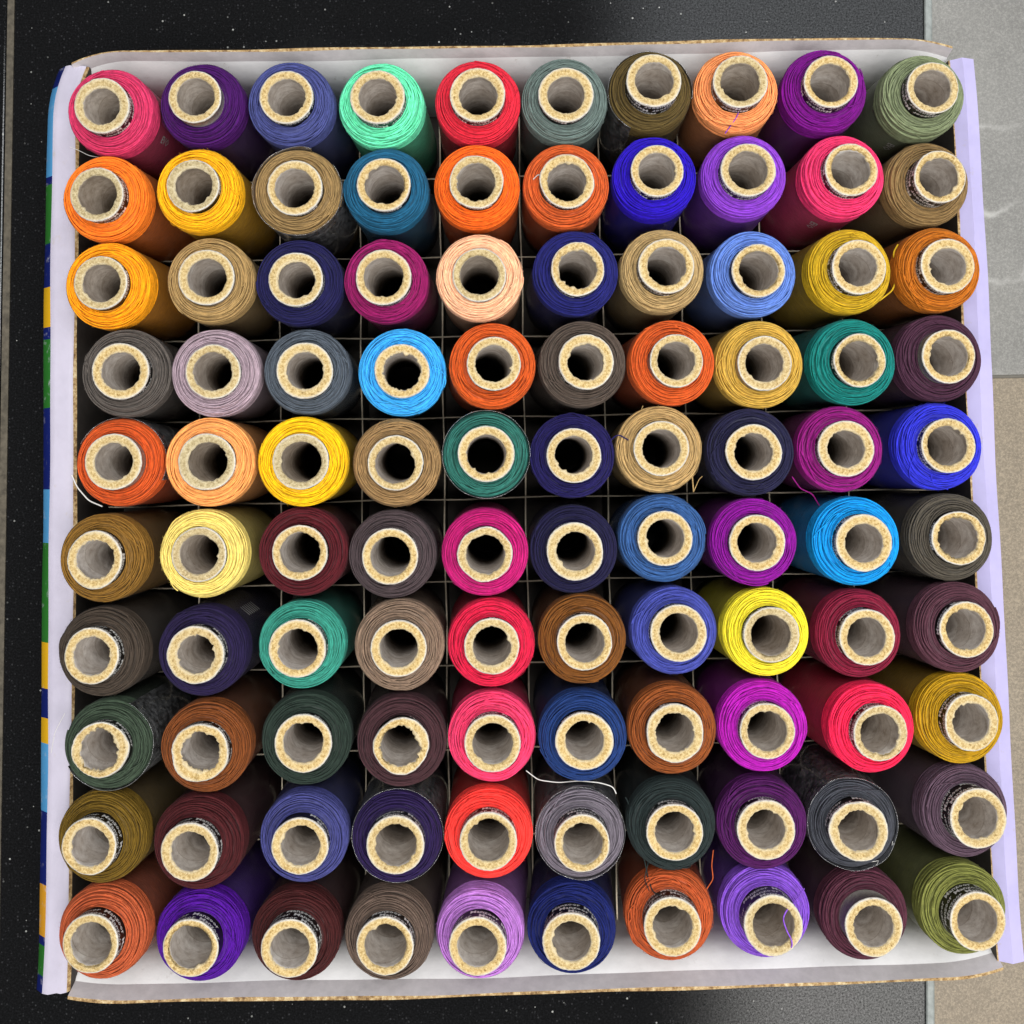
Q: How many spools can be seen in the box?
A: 100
